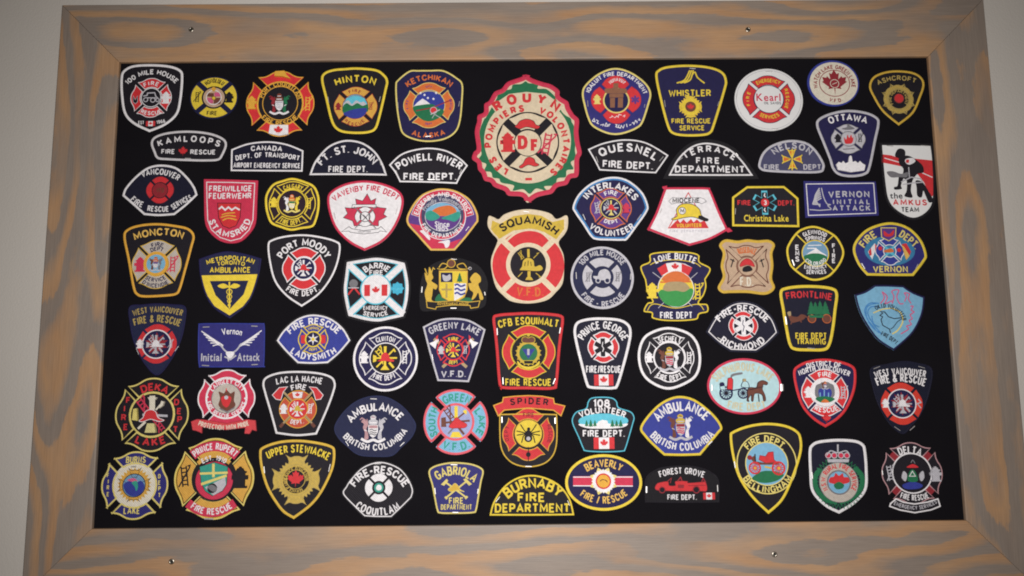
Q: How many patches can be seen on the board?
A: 73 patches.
